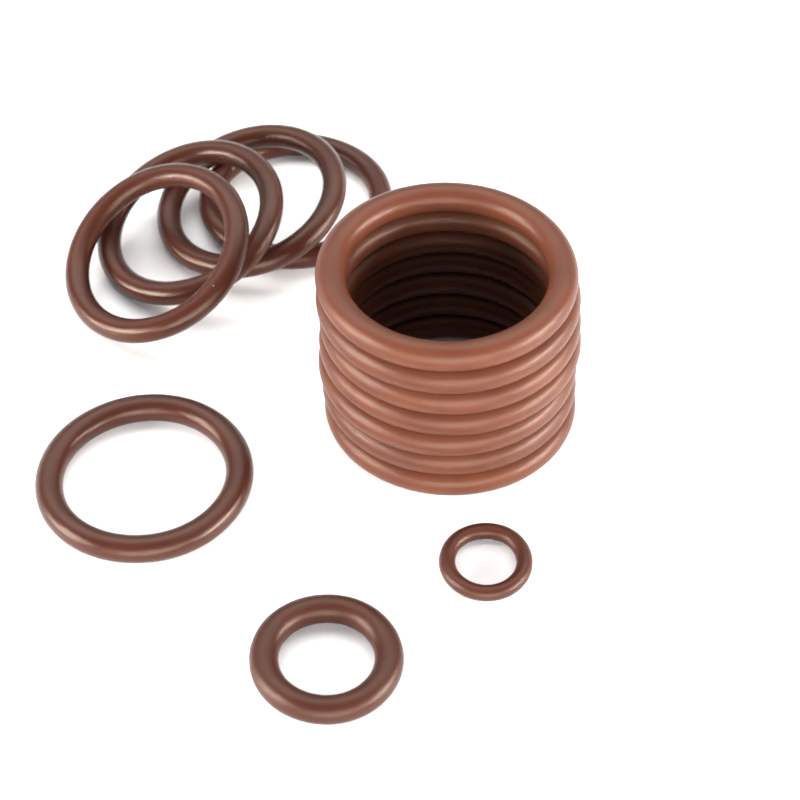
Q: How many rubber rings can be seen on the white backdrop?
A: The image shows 14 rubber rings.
